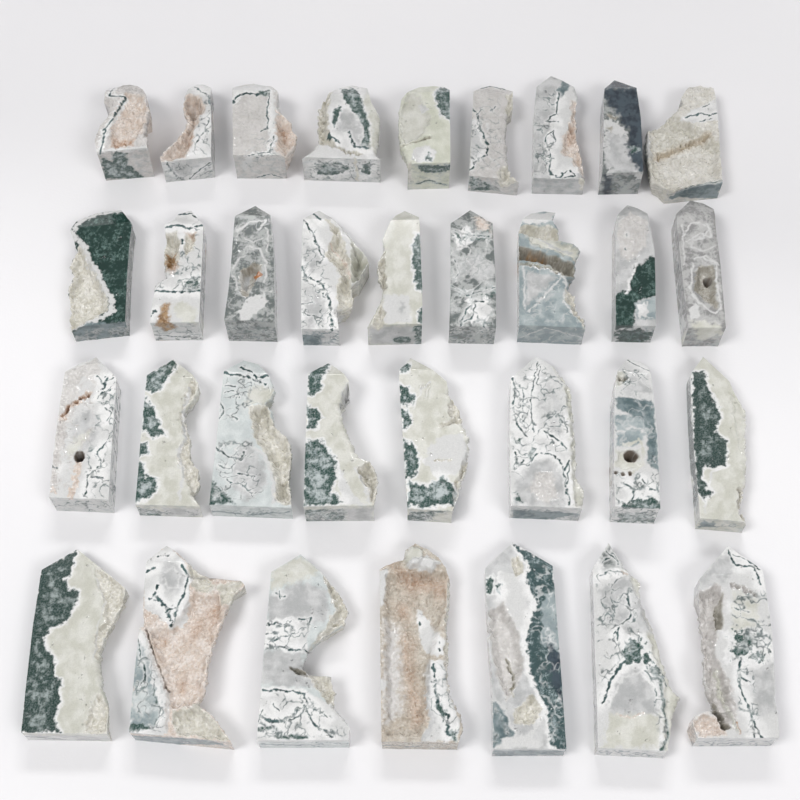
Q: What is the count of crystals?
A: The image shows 33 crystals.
